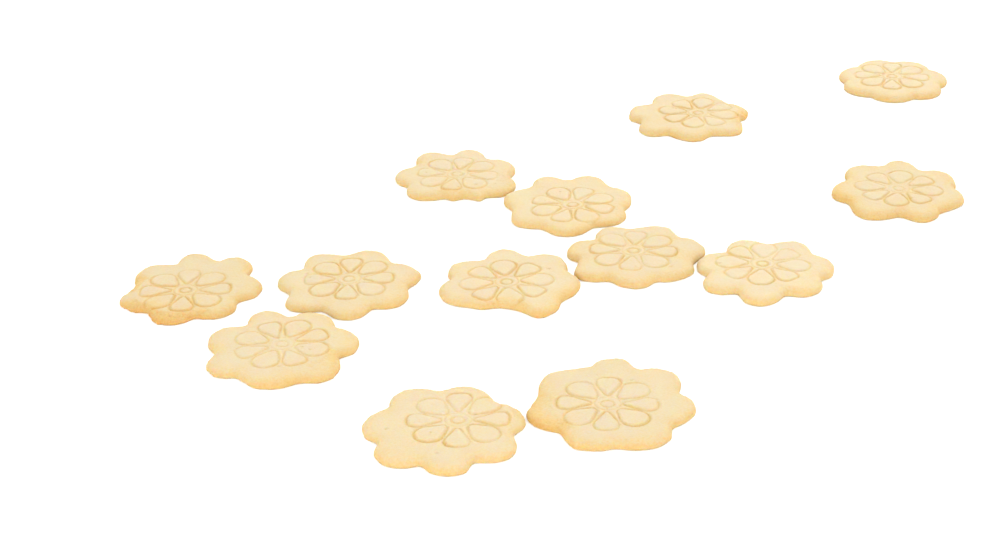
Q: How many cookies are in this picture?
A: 13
